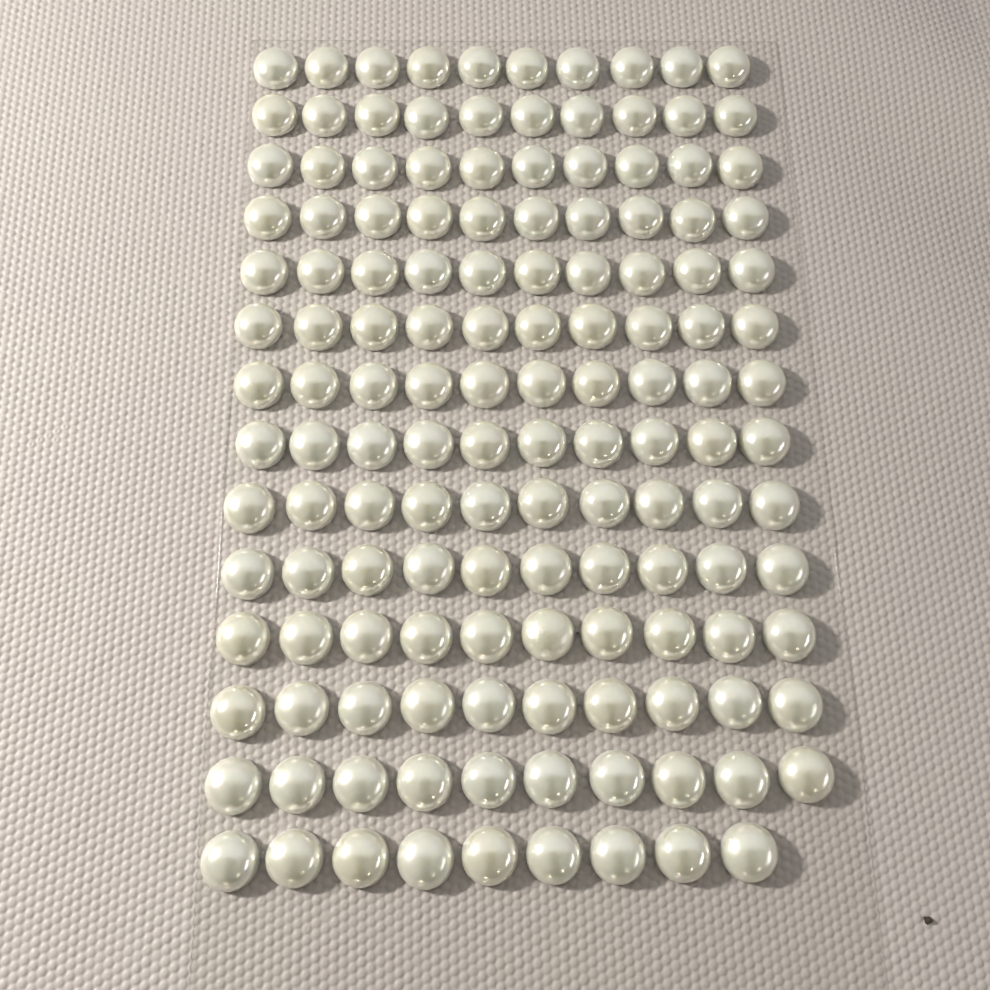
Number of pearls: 139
